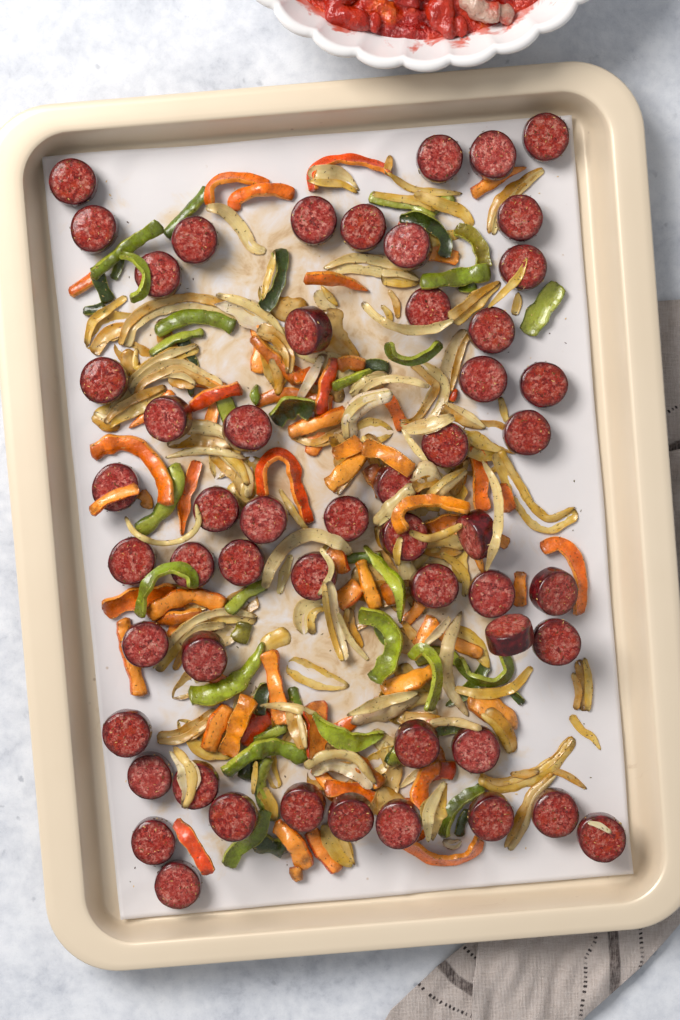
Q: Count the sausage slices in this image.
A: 54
